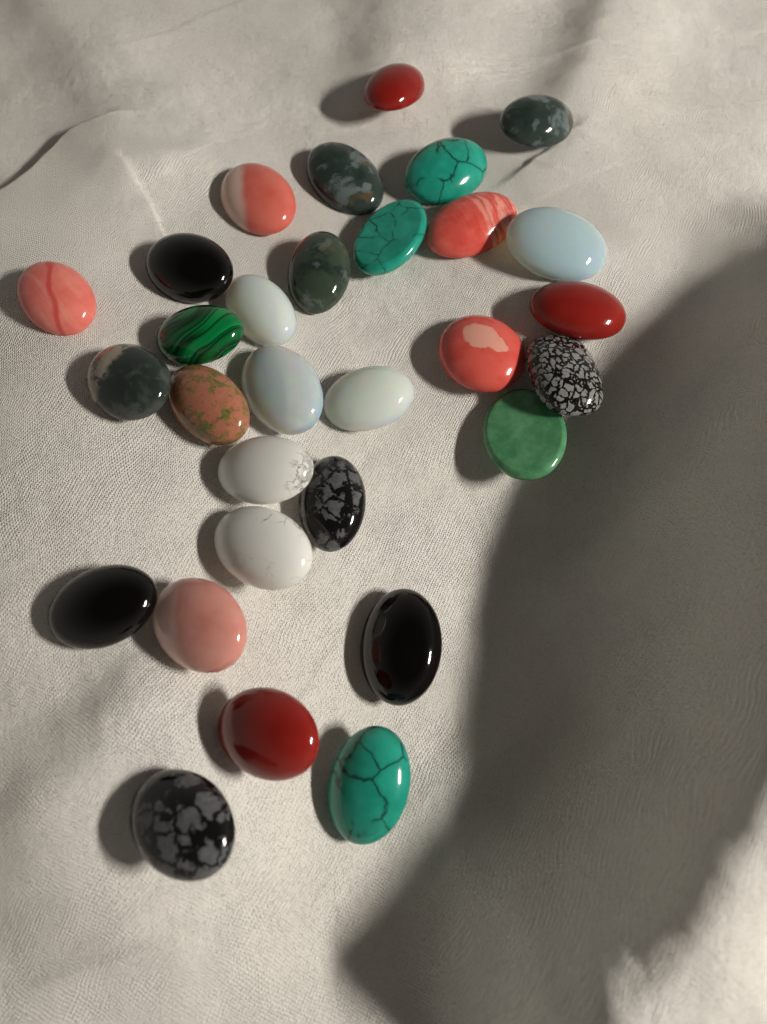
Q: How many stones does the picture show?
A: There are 30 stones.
